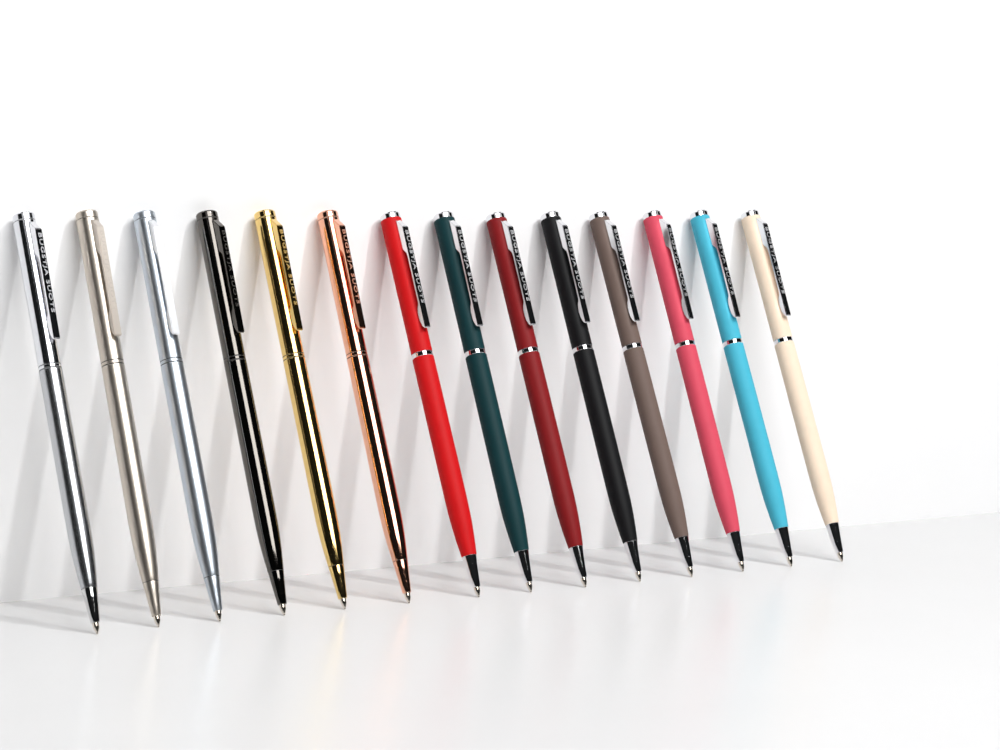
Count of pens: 14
